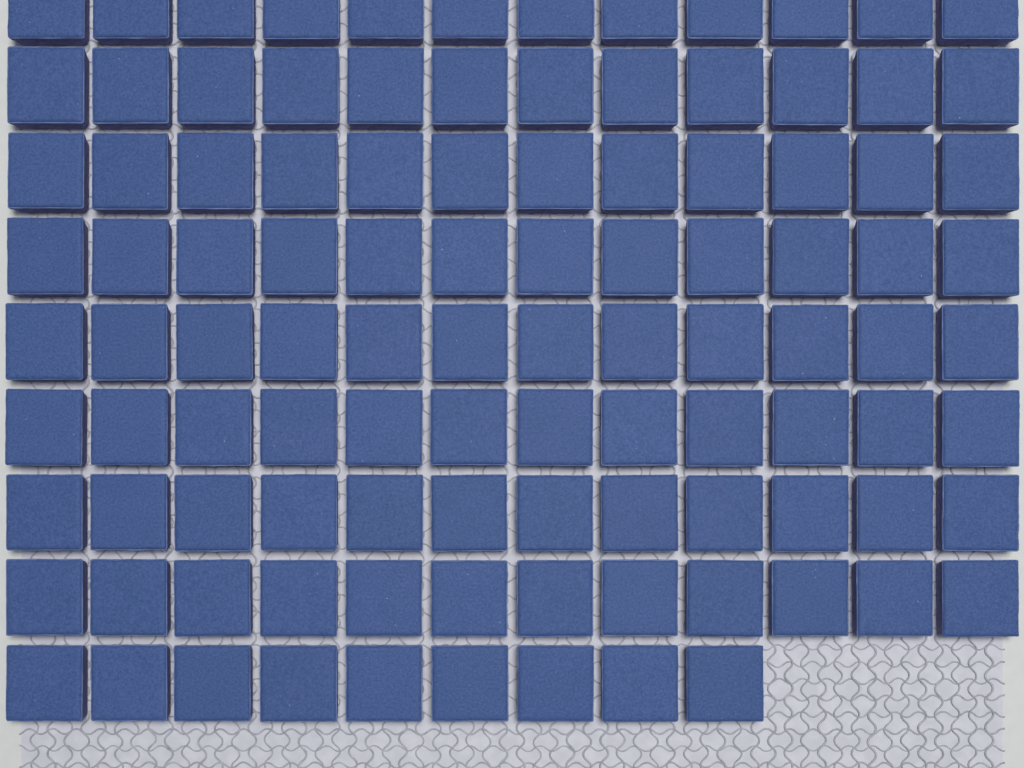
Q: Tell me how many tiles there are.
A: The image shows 105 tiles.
